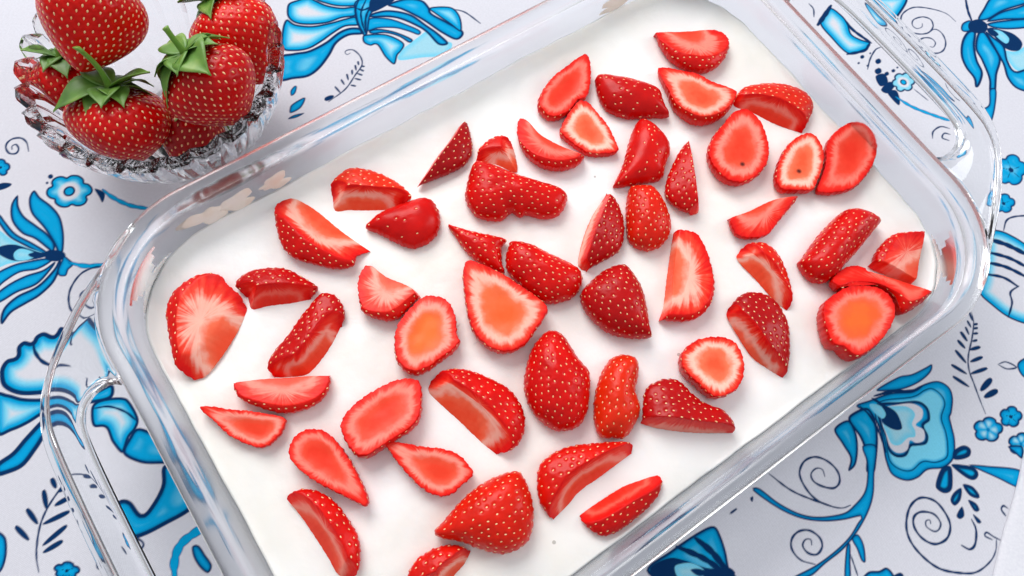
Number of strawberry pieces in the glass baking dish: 52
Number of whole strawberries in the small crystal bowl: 6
